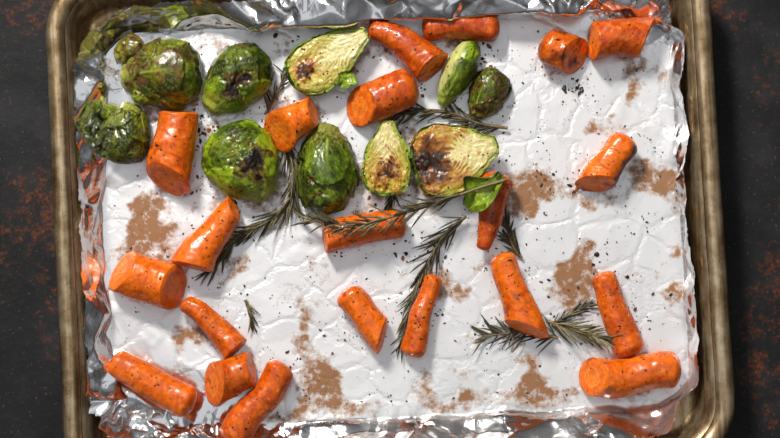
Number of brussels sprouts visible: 10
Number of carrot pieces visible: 21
